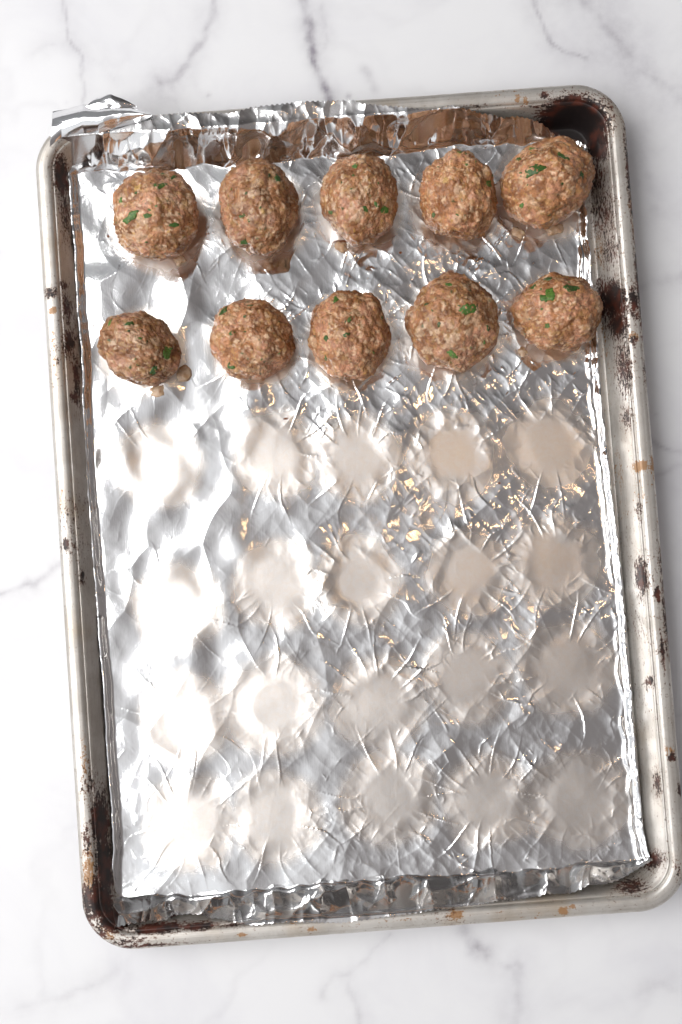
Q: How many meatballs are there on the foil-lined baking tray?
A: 10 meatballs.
